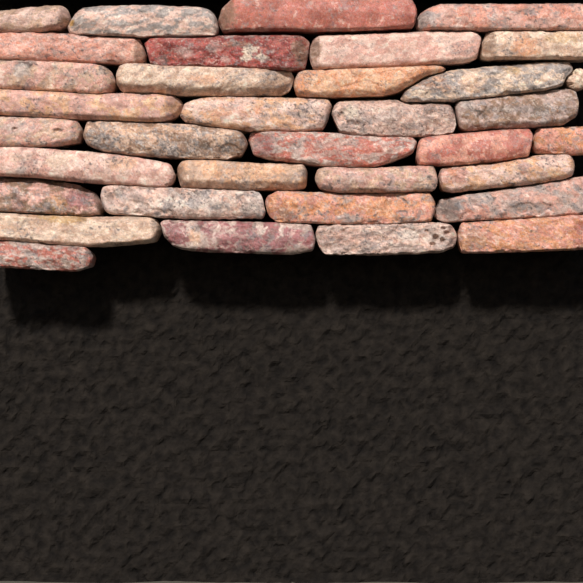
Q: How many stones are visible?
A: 35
